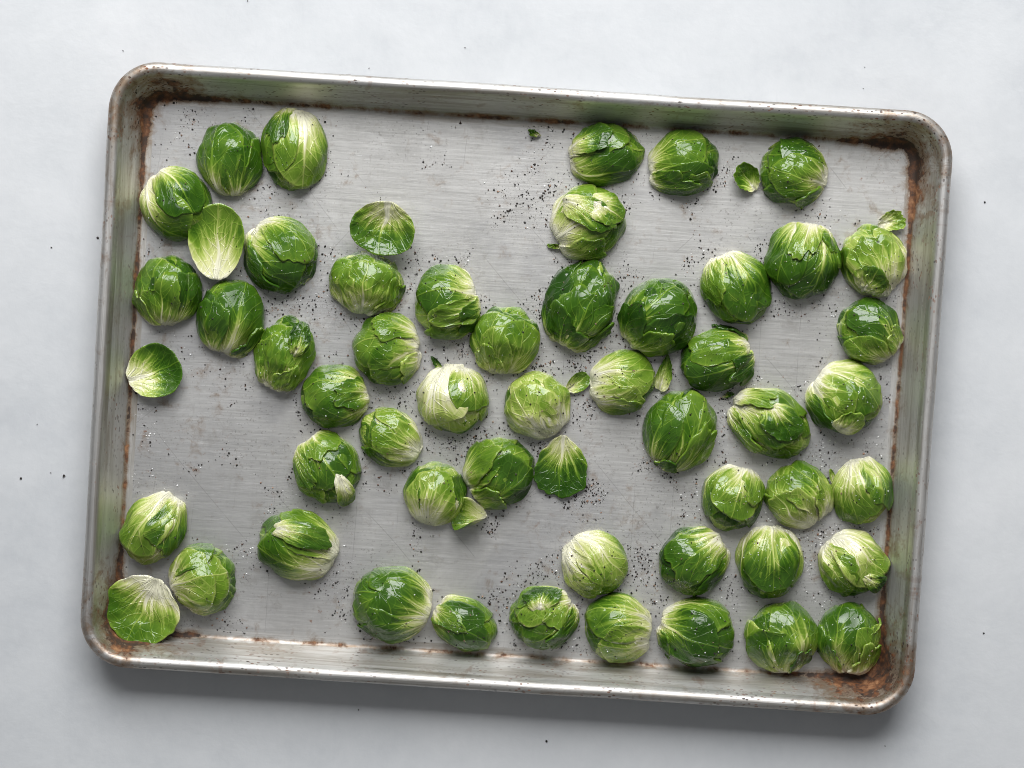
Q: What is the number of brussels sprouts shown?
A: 50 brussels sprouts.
